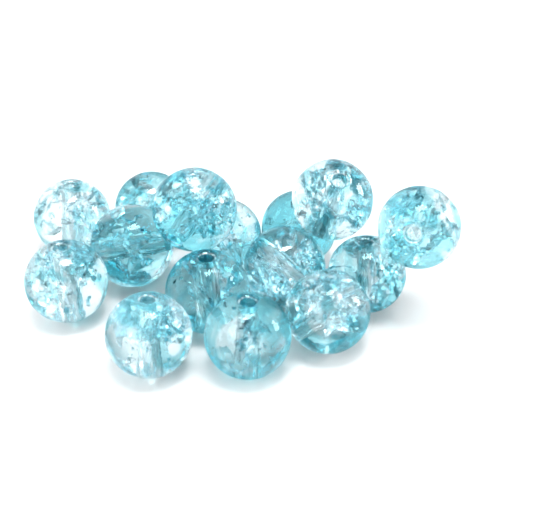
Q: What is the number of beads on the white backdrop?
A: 15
